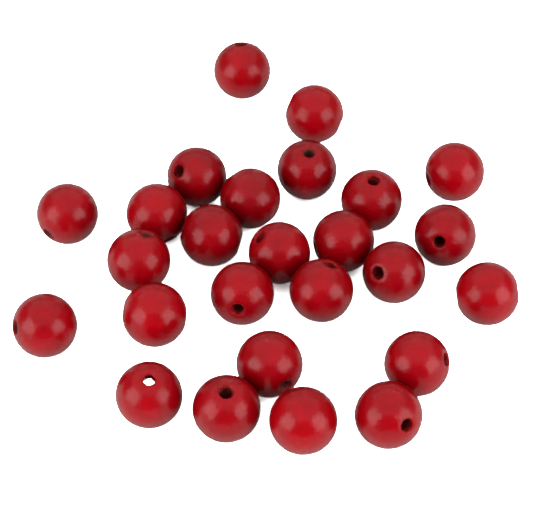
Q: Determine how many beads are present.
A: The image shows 26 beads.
